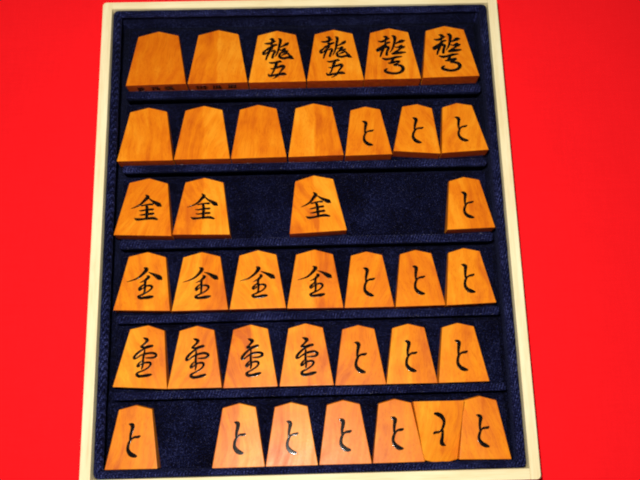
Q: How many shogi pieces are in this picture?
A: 38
